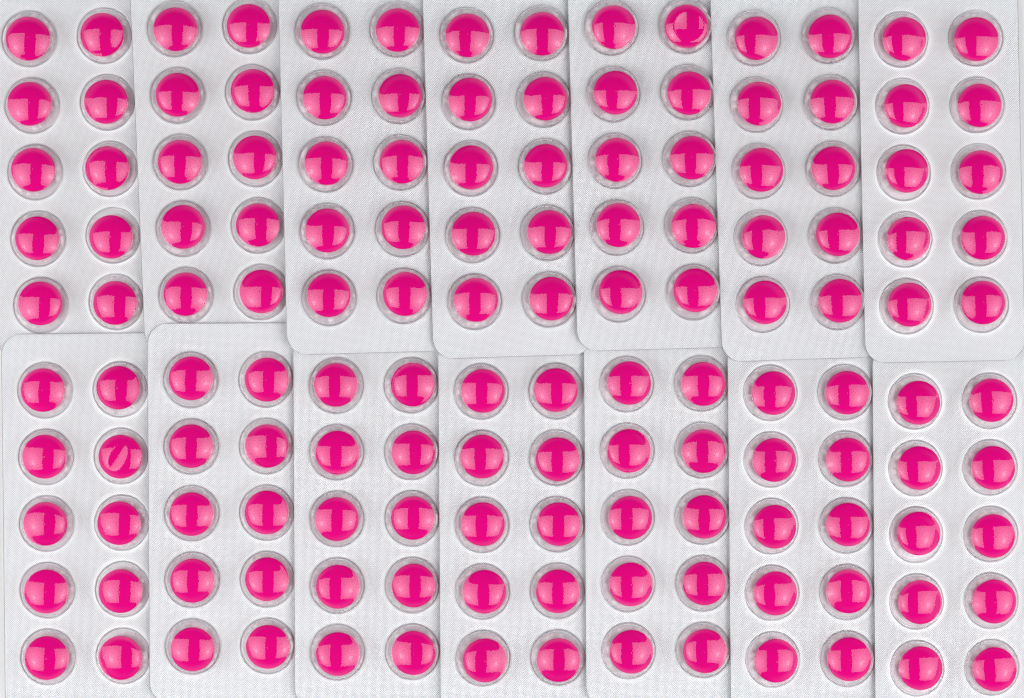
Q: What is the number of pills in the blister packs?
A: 140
